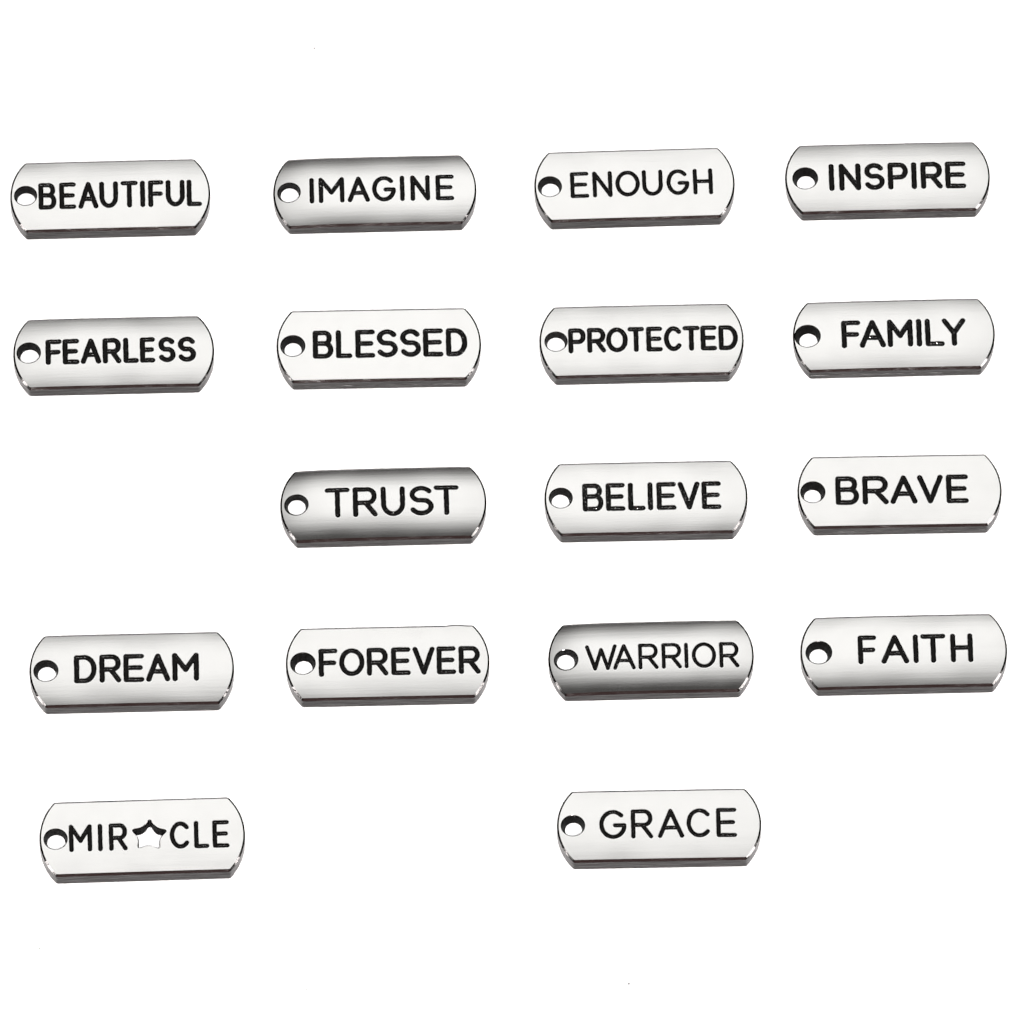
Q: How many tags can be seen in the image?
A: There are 17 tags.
